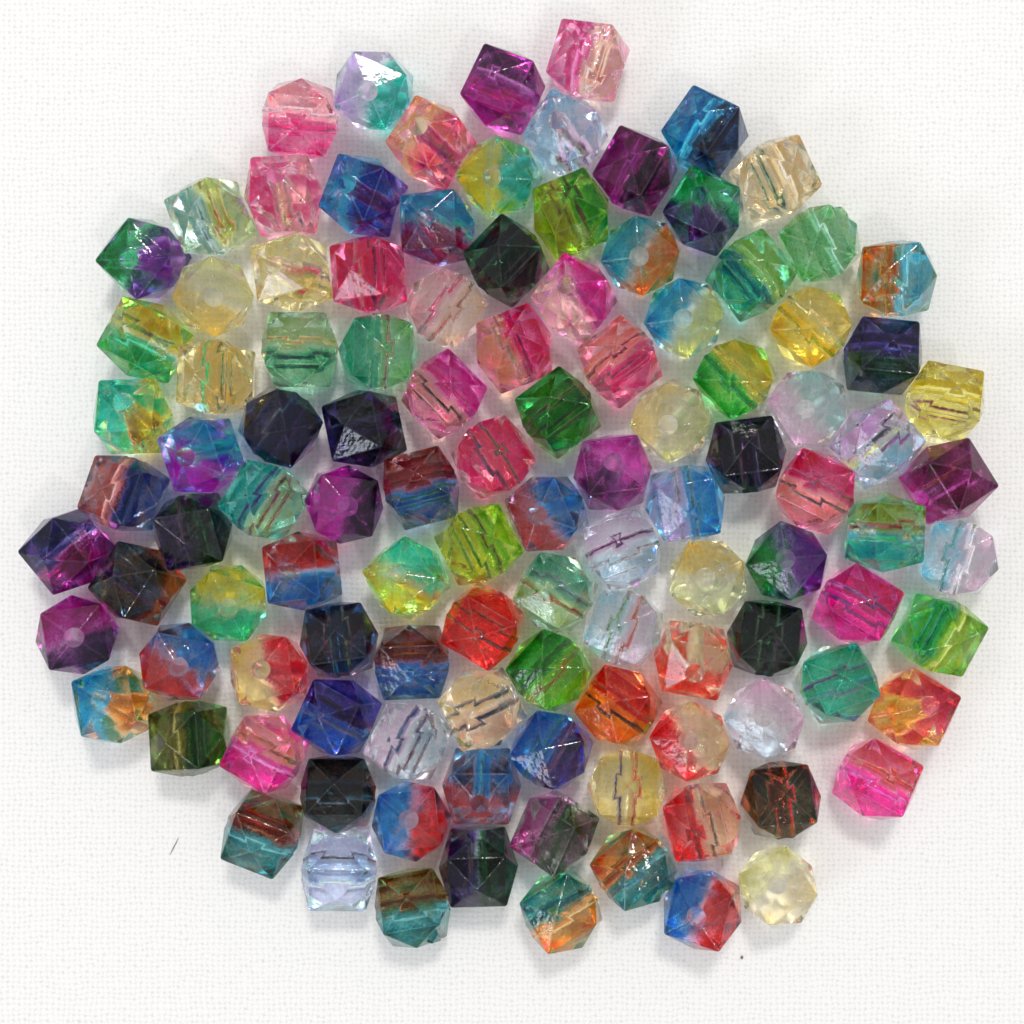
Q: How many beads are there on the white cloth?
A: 111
